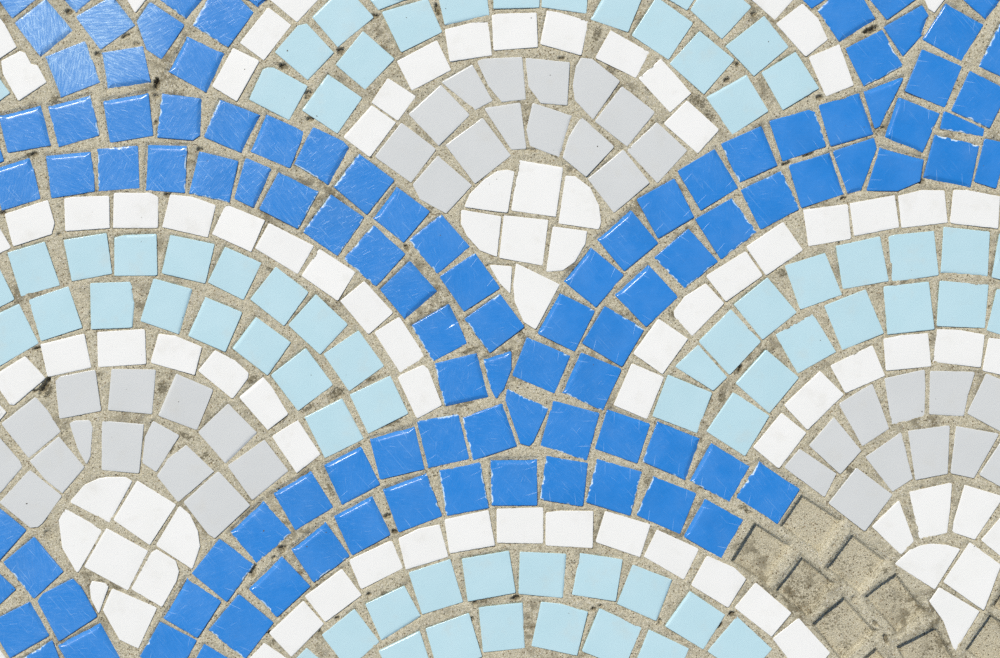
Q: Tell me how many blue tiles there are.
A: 104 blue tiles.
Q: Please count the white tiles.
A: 90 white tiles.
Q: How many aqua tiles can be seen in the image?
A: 69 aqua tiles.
